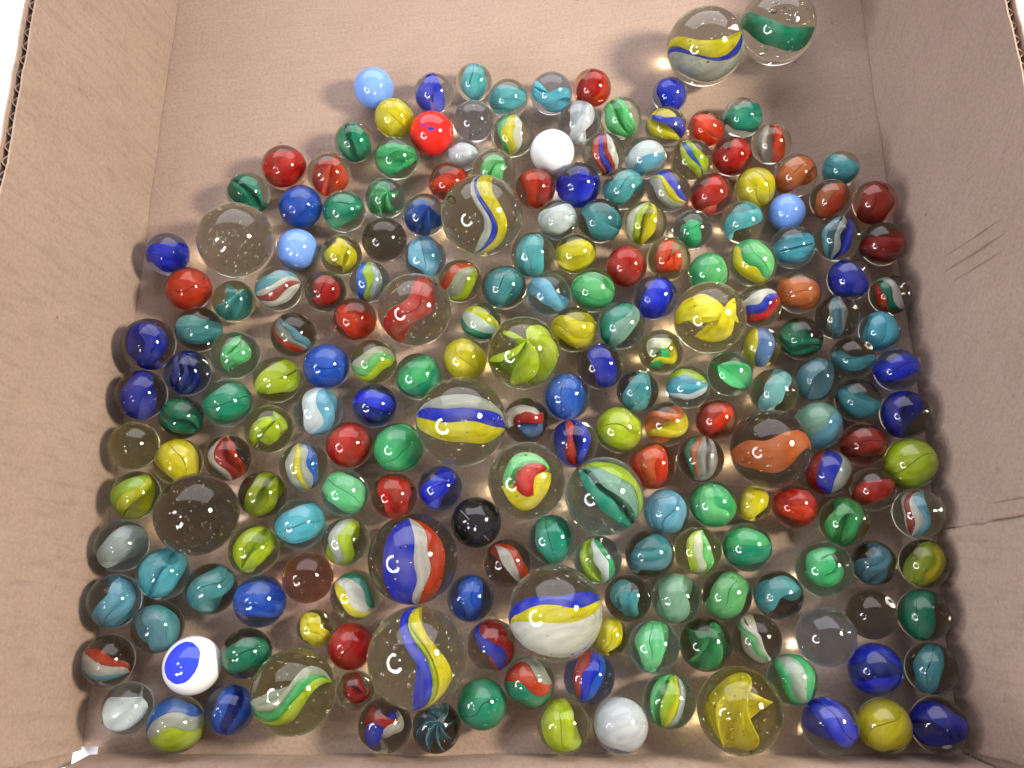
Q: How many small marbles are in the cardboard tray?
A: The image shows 200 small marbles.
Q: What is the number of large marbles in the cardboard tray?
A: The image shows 17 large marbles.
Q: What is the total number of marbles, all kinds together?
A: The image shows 217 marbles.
